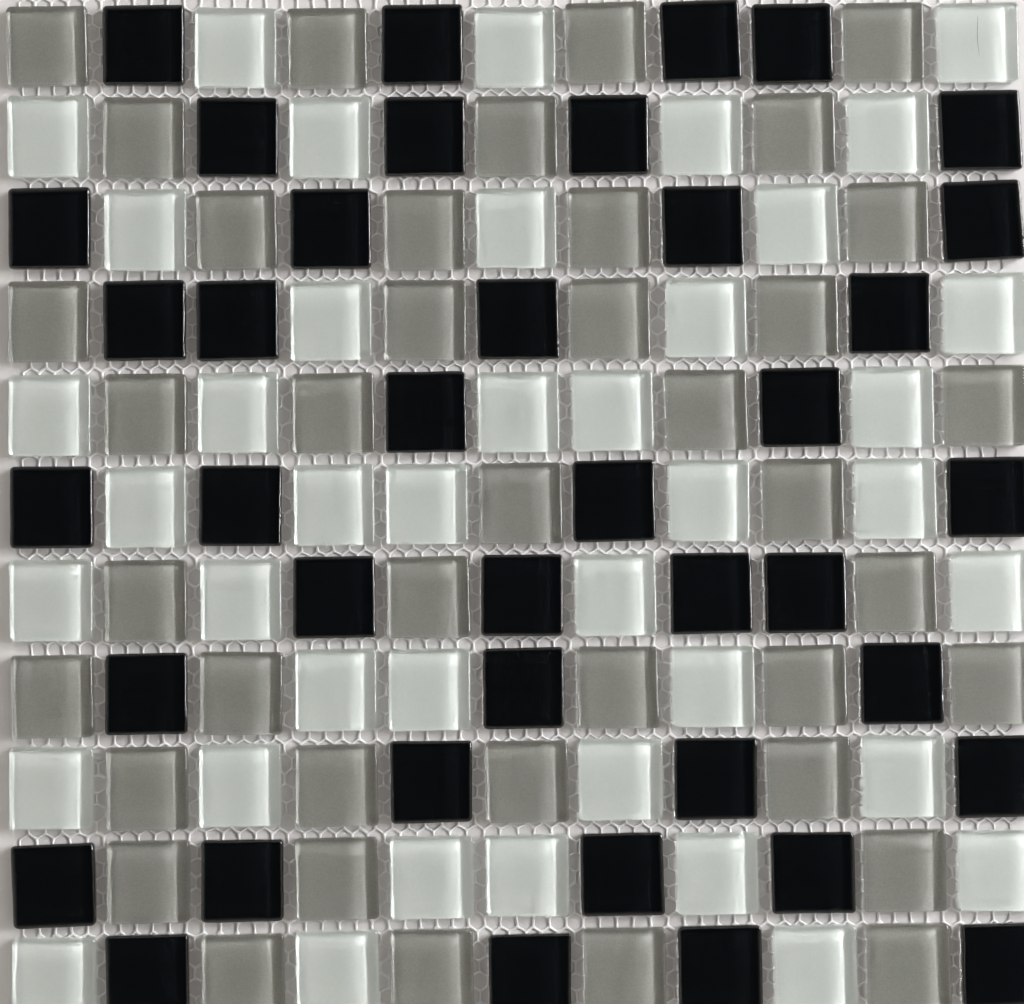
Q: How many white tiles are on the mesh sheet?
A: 41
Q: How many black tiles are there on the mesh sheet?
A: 40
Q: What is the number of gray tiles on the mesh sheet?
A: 40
